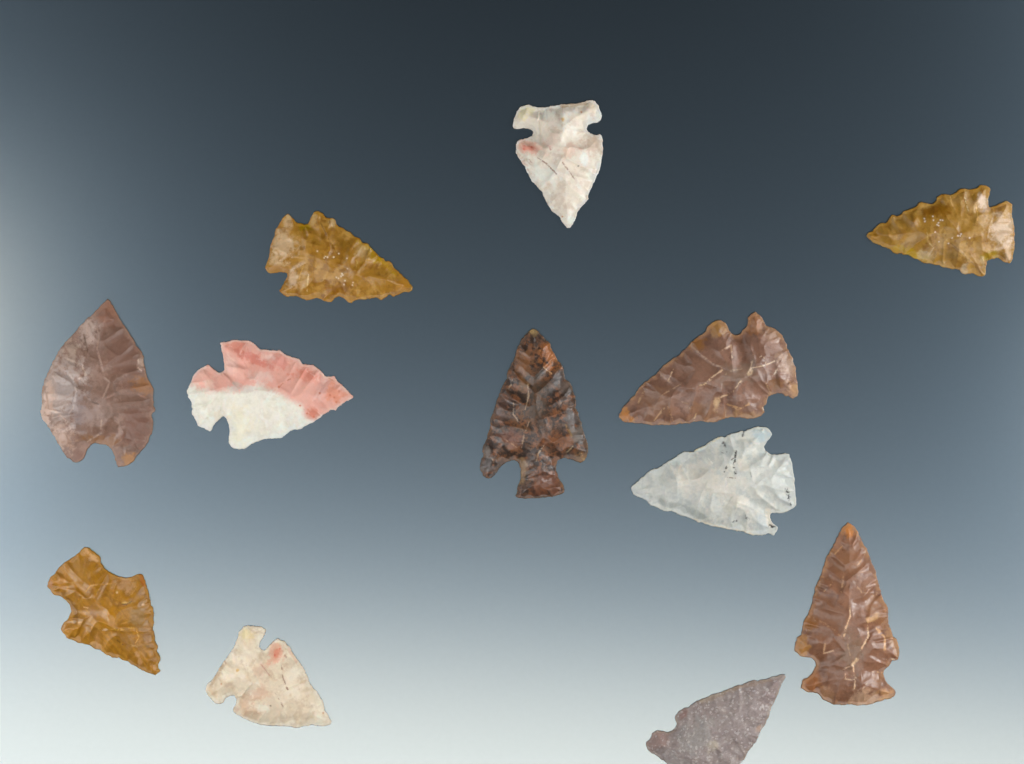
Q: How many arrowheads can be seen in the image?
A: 12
